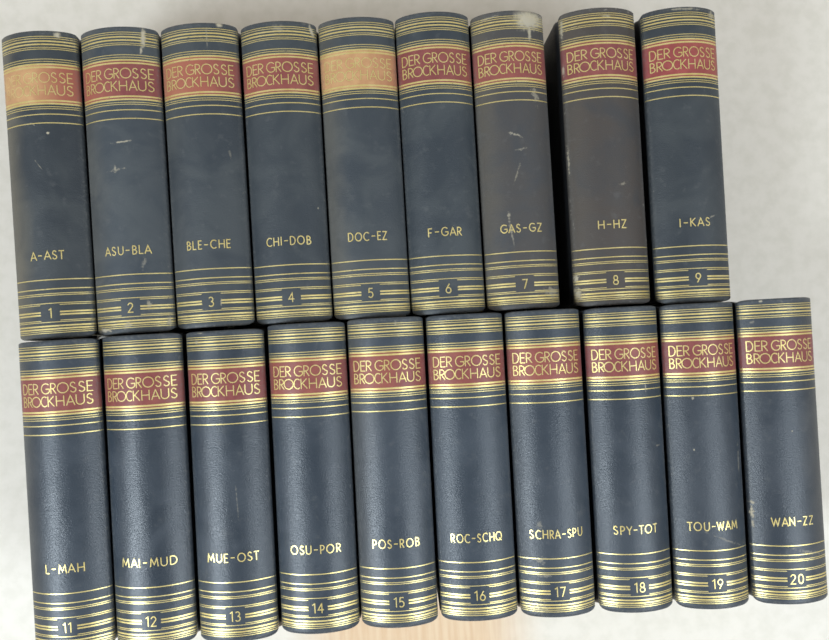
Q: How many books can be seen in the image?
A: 19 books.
